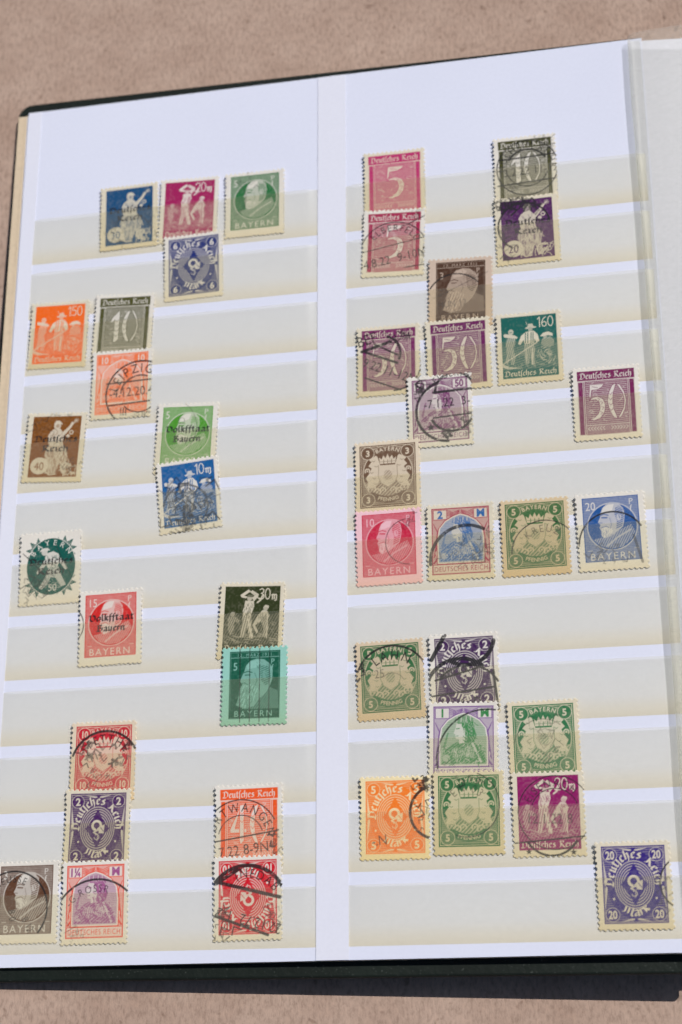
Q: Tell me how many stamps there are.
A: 43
